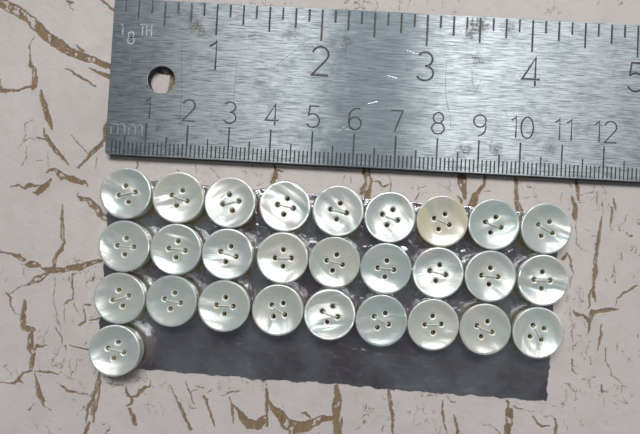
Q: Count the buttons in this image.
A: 28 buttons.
